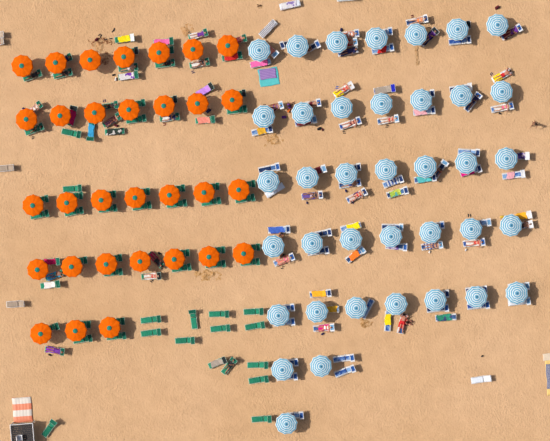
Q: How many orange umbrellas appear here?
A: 31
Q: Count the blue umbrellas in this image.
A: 38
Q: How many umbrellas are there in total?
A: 69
